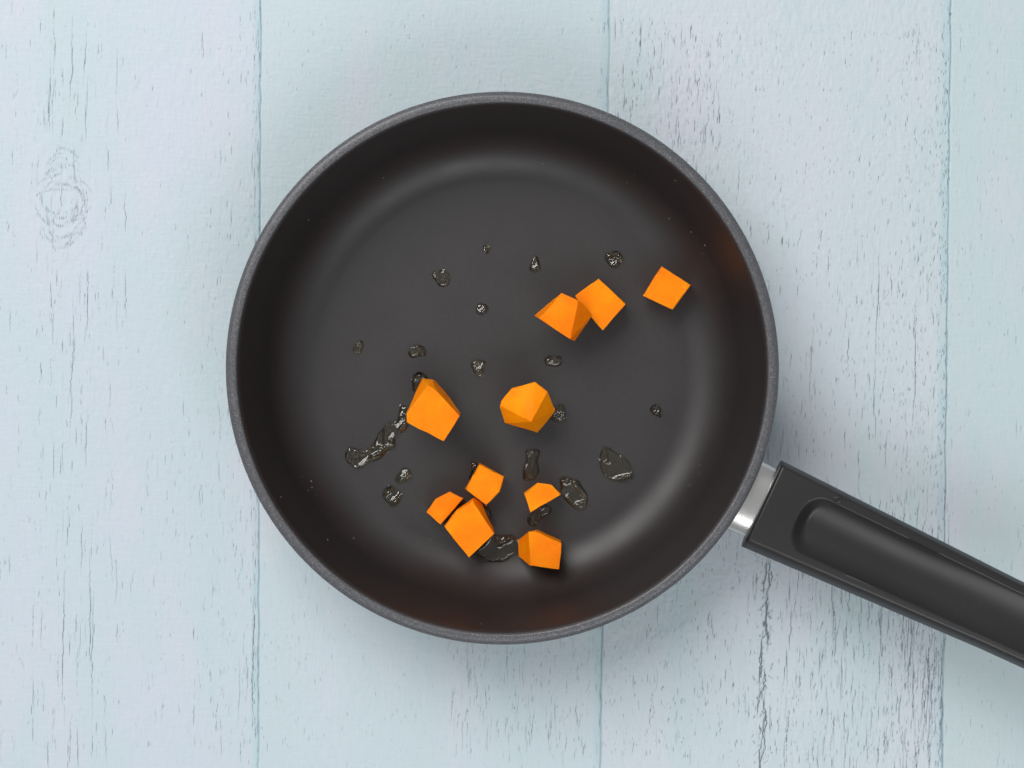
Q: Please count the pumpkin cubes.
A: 10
